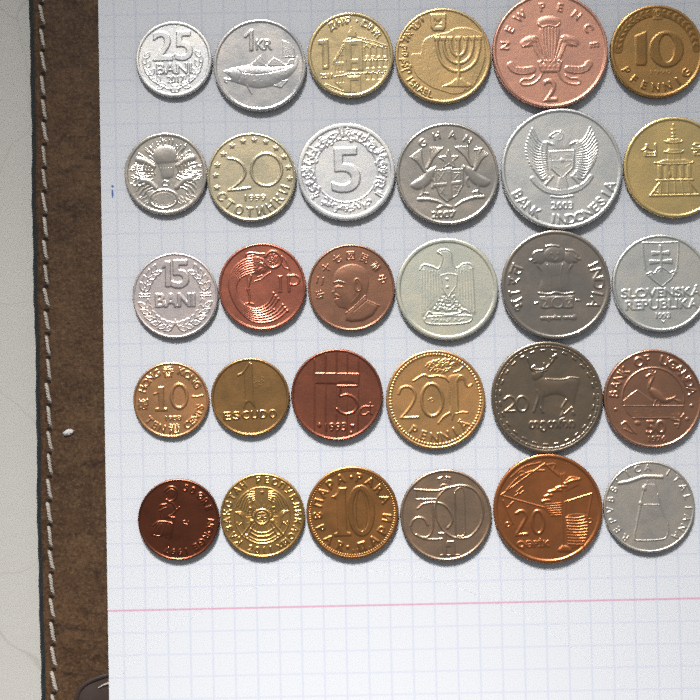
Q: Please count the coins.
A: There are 30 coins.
